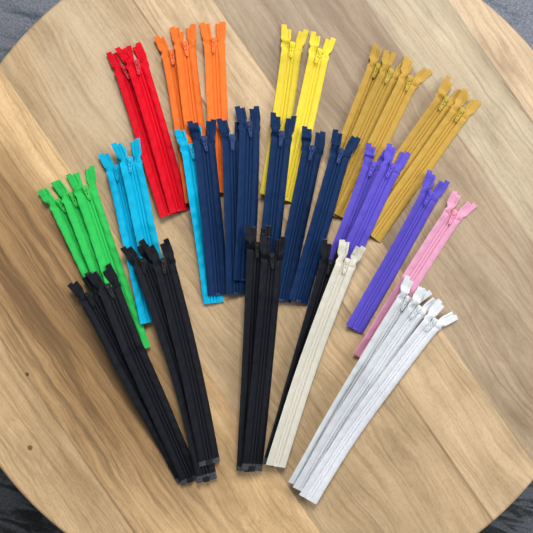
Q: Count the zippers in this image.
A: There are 39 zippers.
